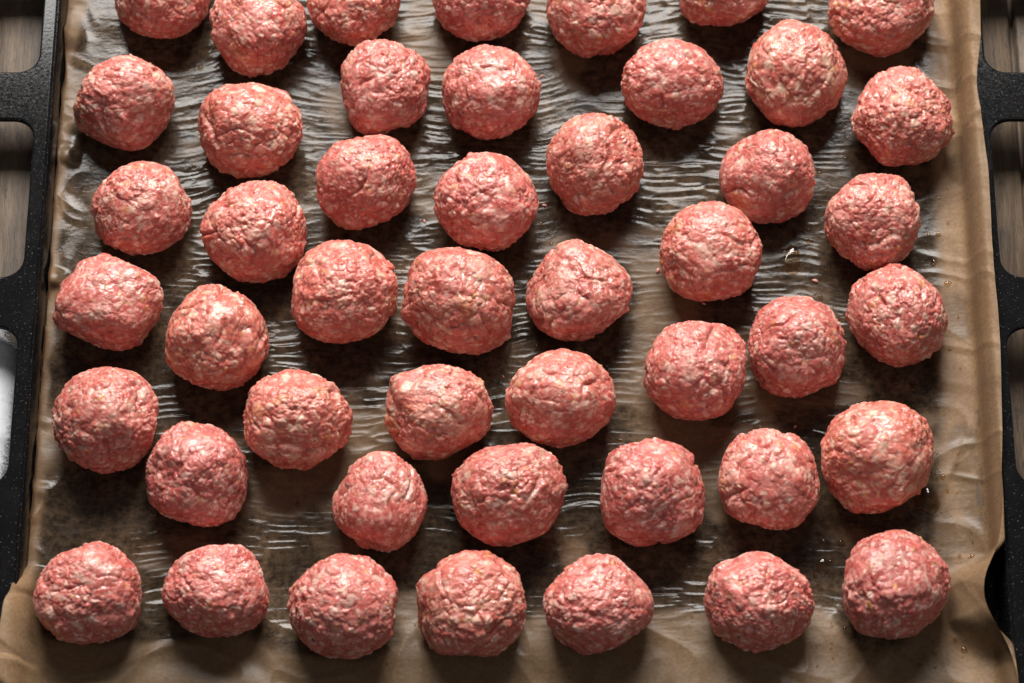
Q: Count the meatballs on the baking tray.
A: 47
